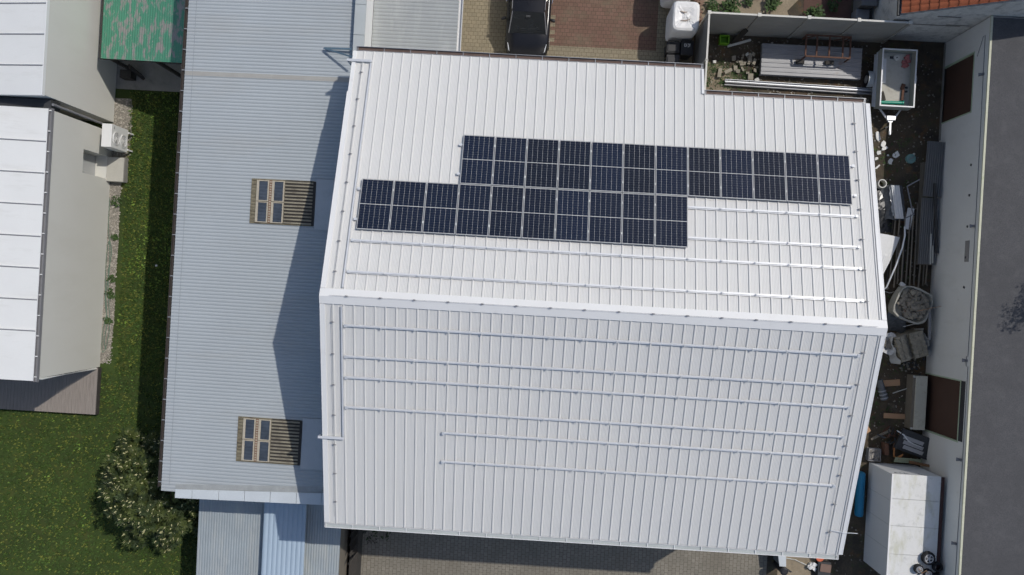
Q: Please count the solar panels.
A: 22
